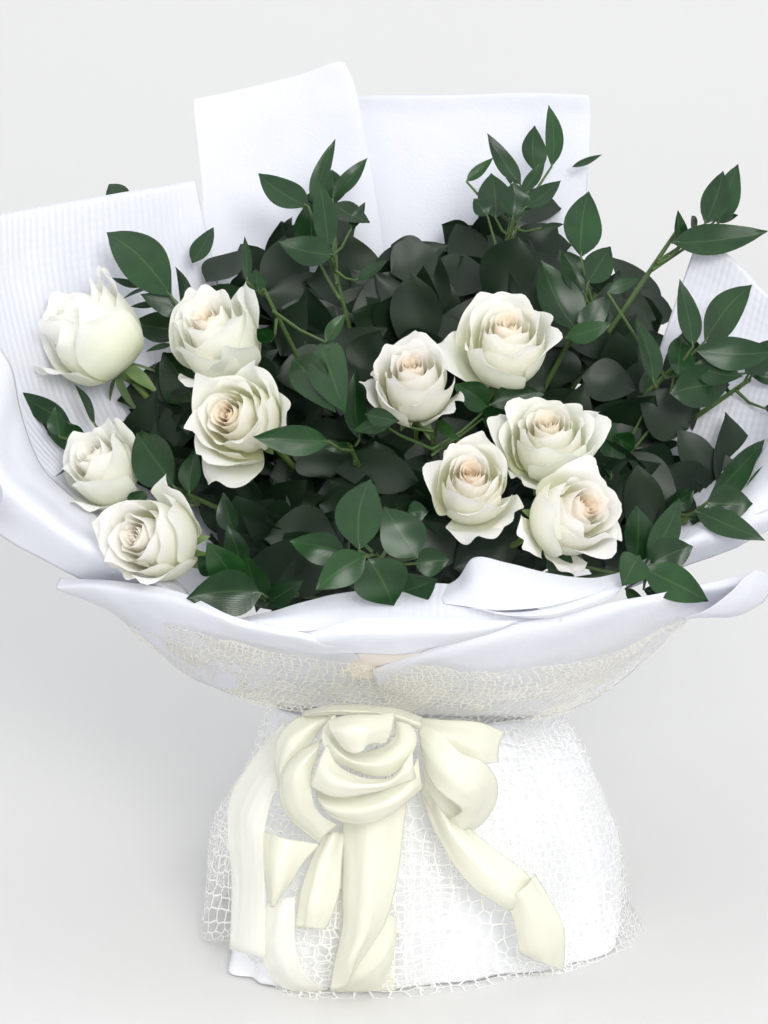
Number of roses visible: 10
